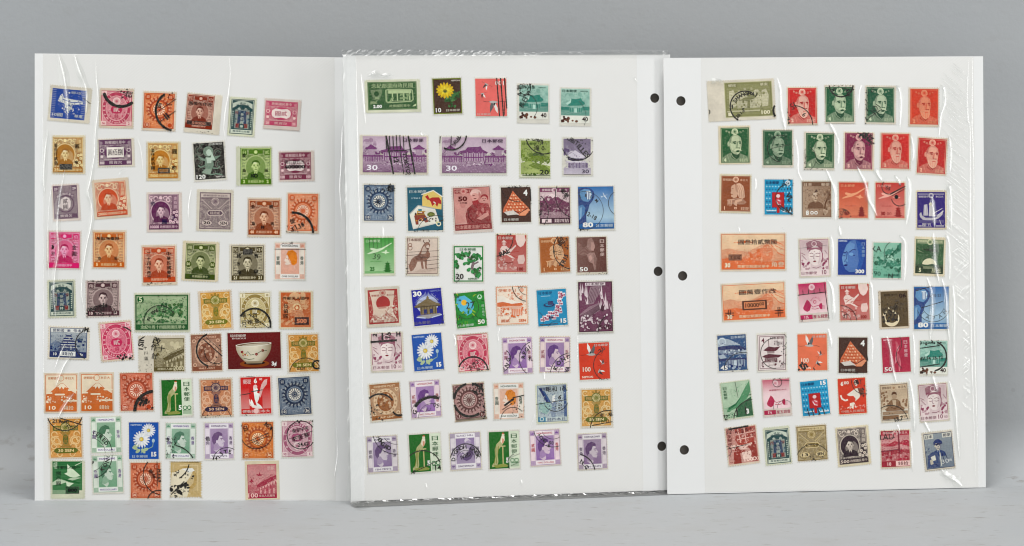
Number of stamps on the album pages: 145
